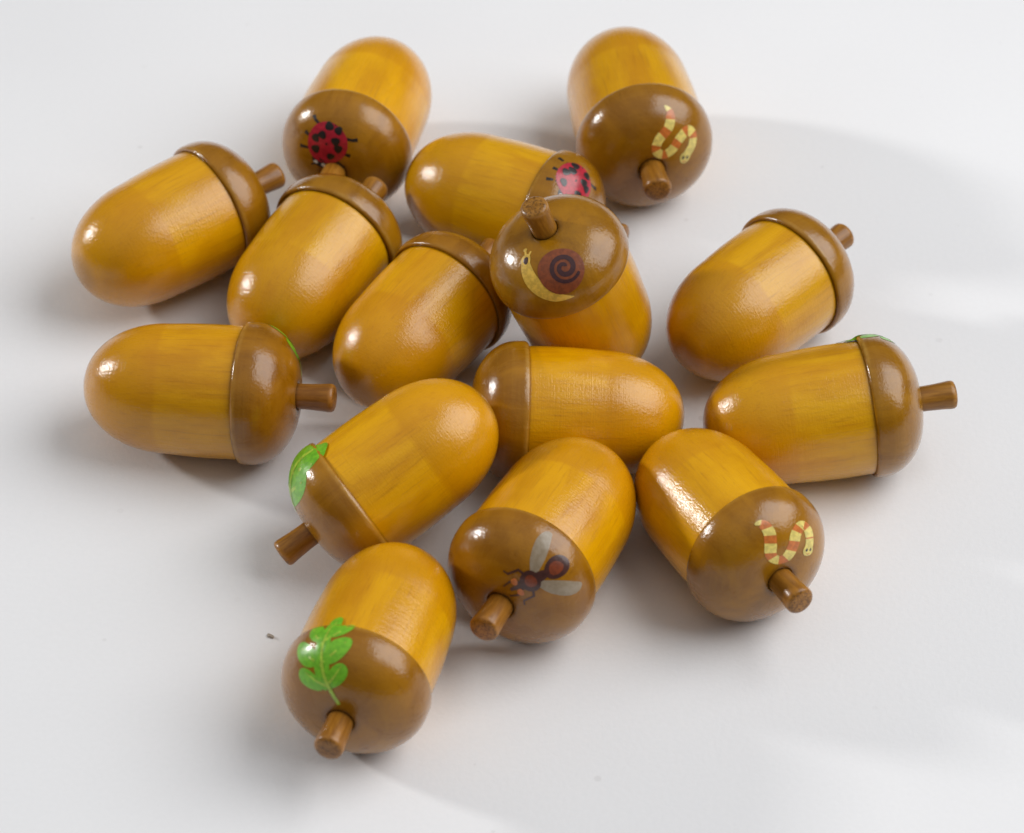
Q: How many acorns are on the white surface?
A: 15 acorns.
